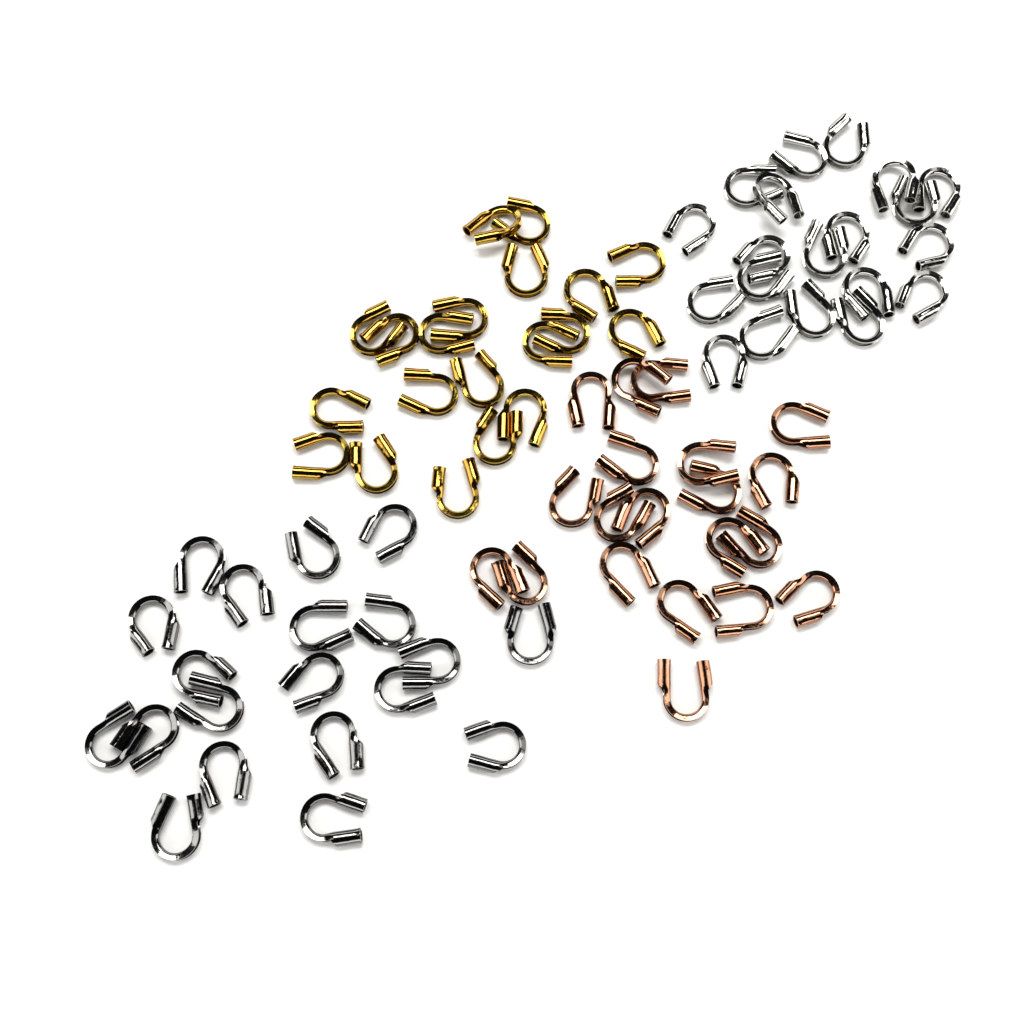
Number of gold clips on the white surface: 20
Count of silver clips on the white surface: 20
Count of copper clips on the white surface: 20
